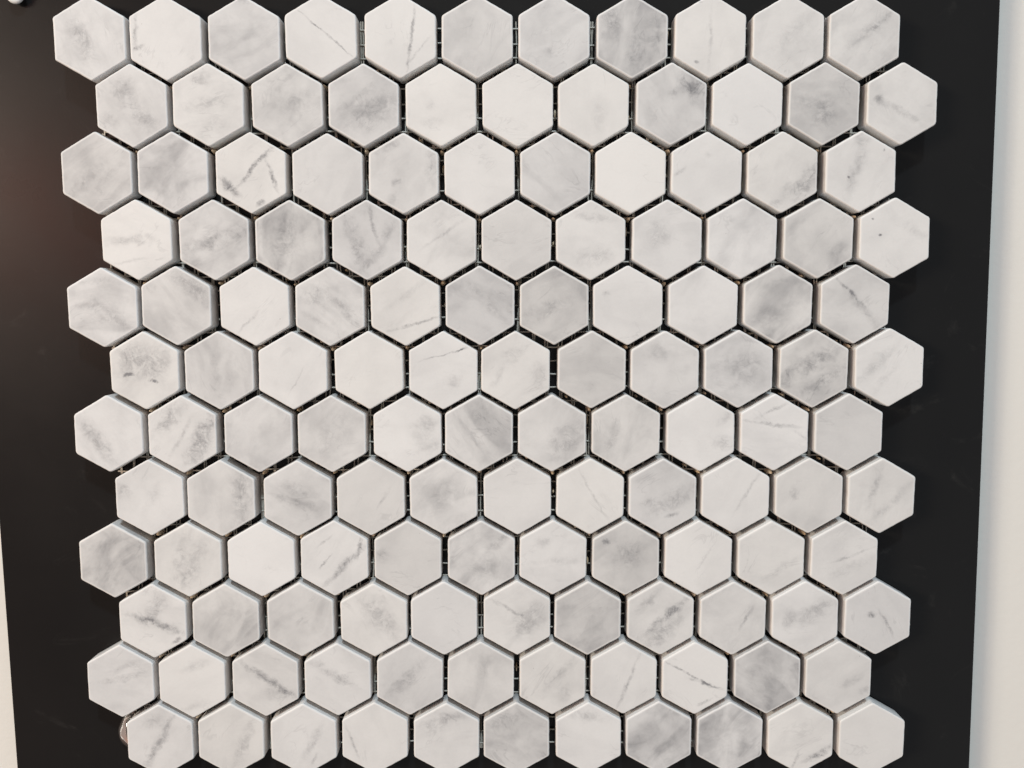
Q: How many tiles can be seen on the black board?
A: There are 132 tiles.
